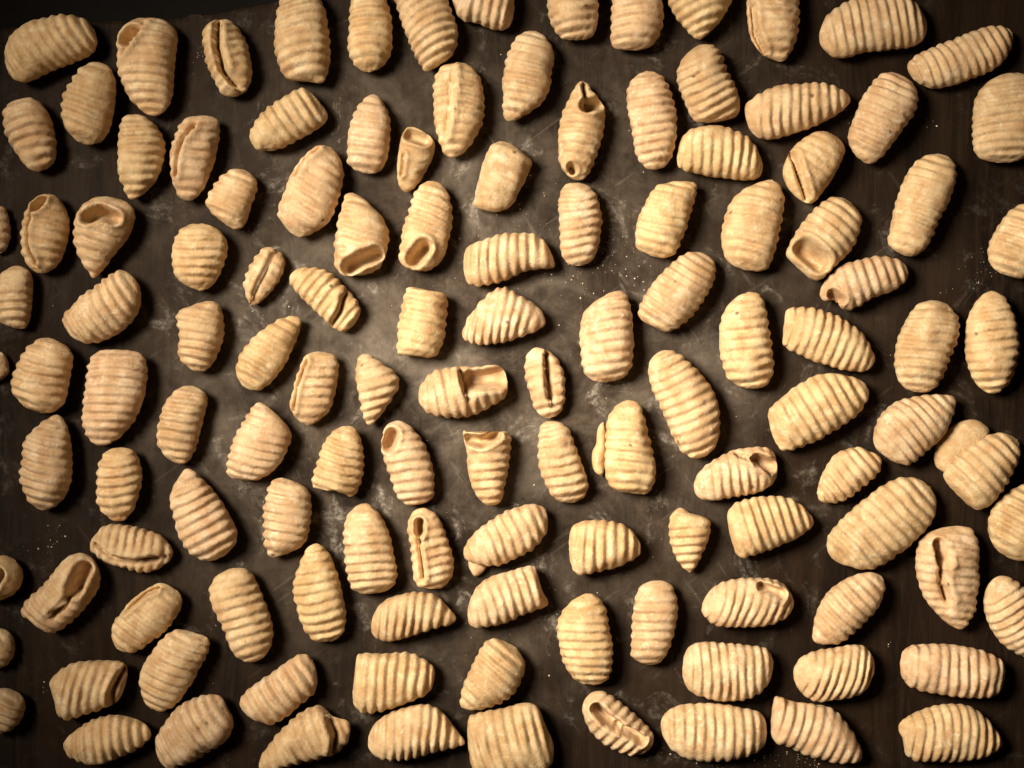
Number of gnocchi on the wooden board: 126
